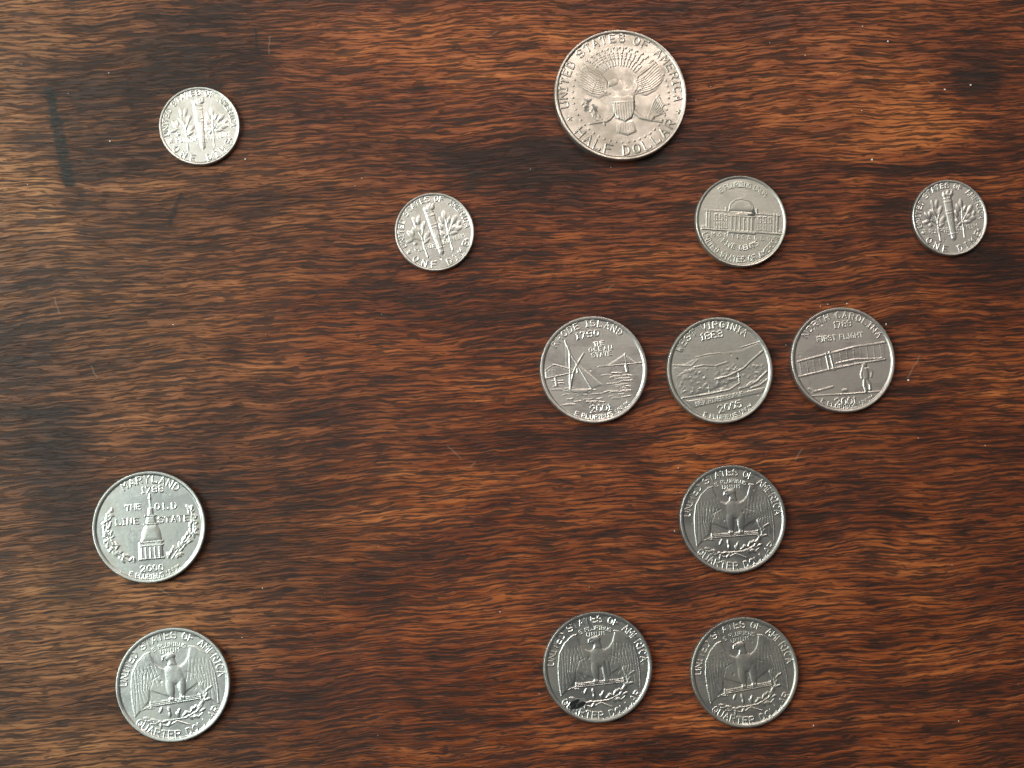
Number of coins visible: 13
